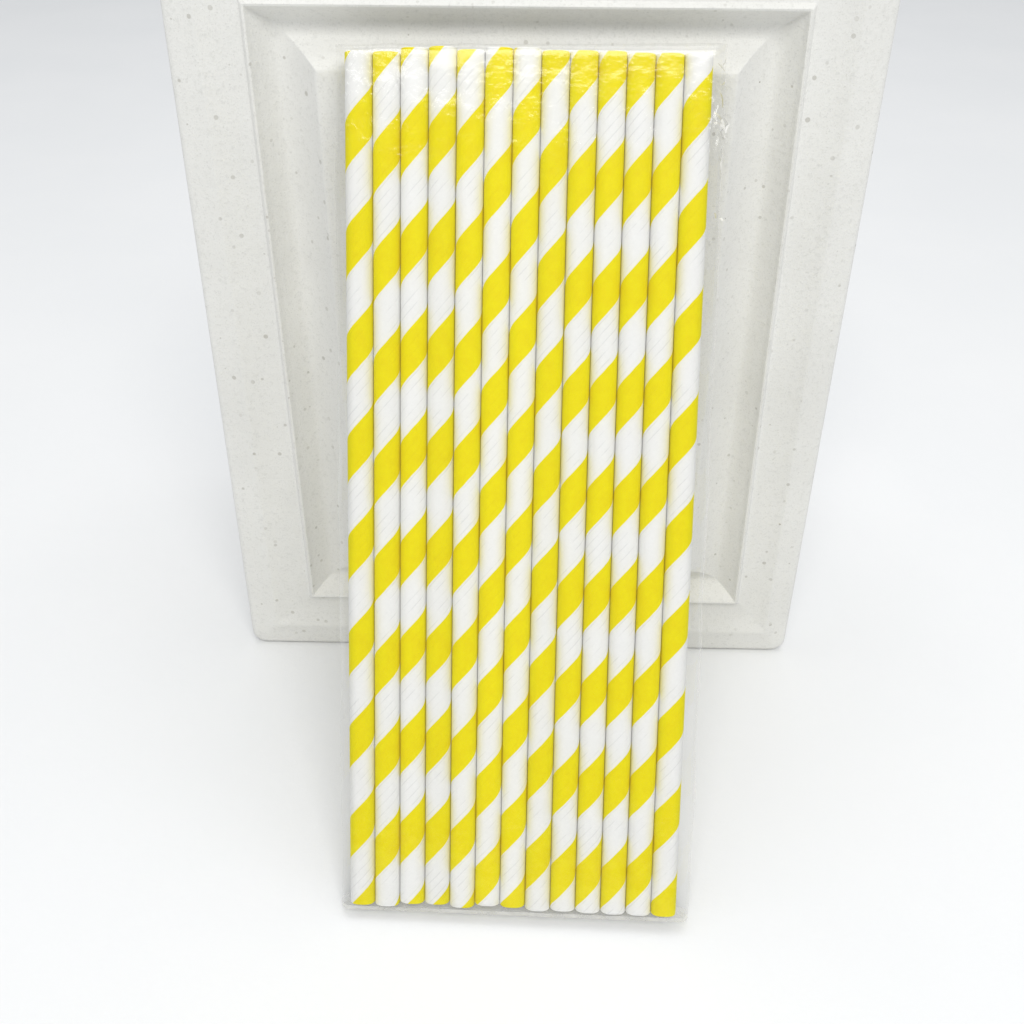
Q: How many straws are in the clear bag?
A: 13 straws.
